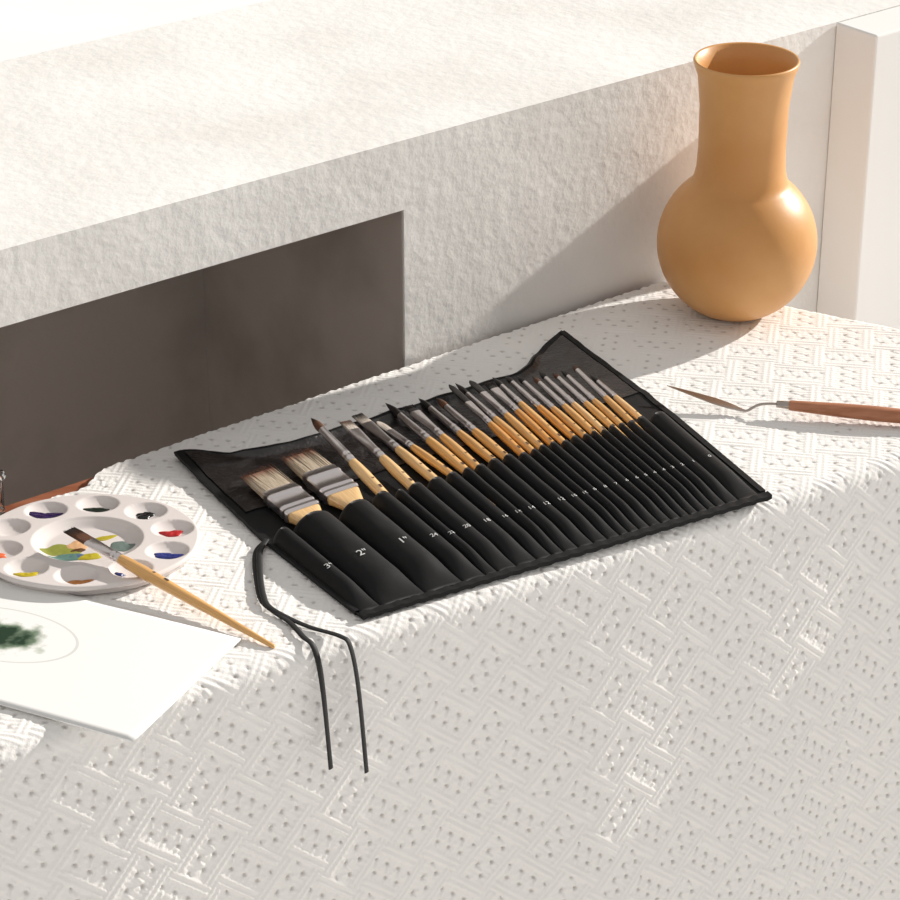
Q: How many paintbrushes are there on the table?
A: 24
